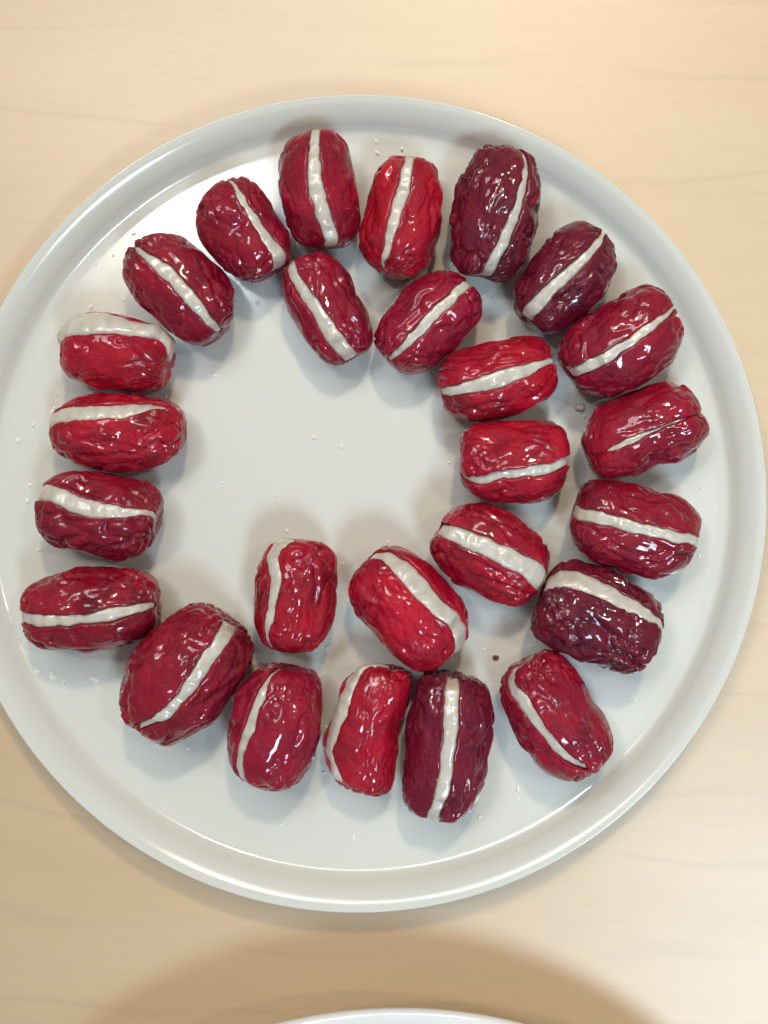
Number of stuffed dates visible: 26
